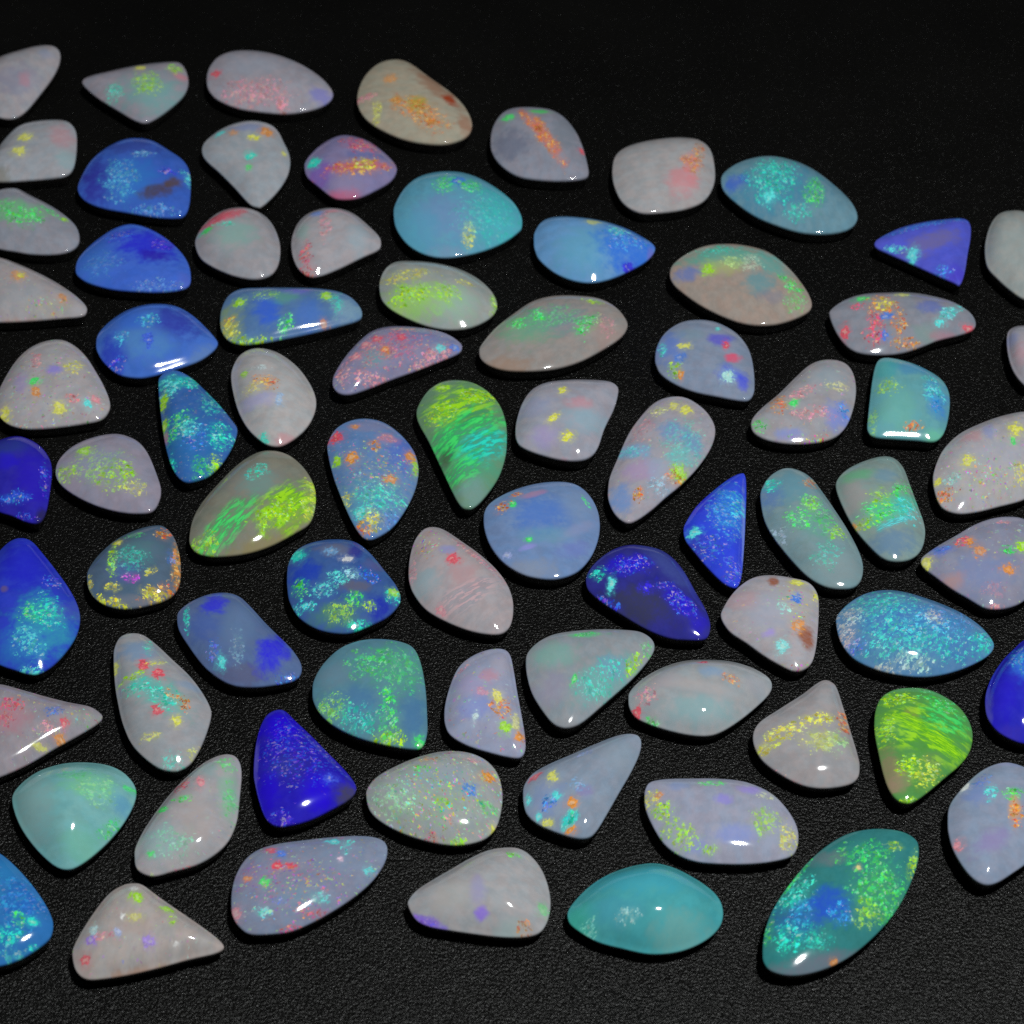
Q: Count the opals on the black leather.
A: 77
